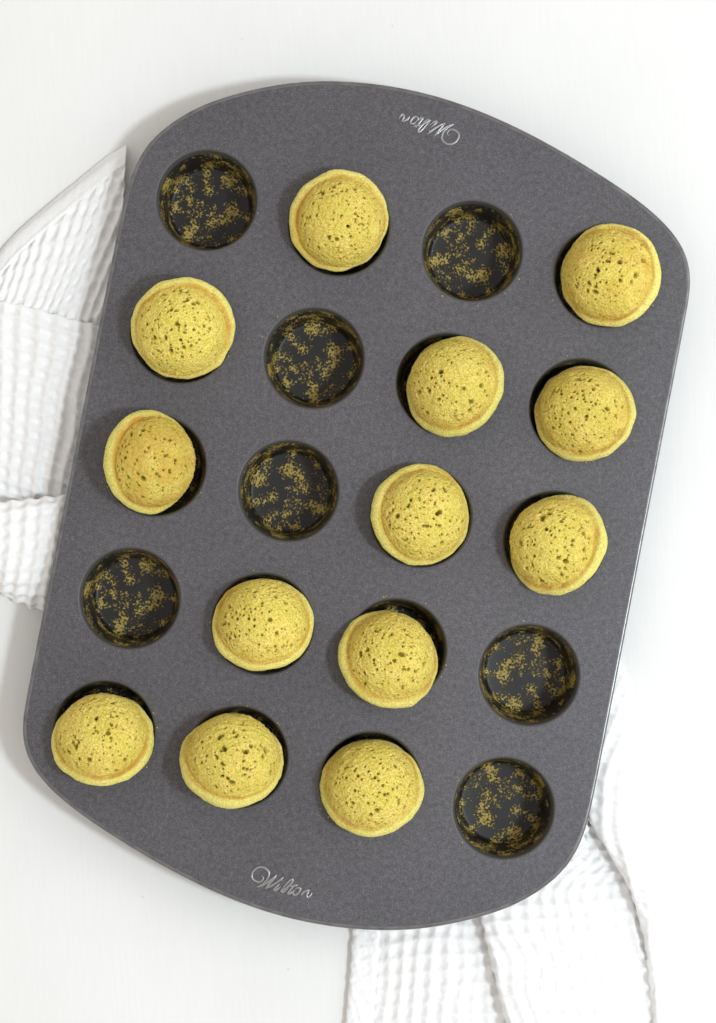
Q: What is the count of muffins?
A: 13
